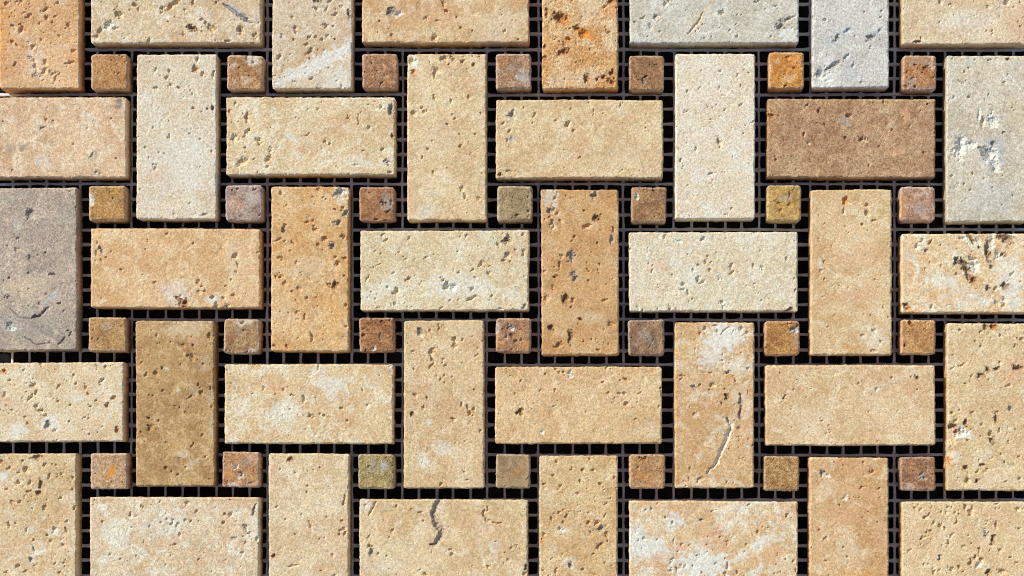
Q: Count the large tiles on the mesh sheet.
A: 40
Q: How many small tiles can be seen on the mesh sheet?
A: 28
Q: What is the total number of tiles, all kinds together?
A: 68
